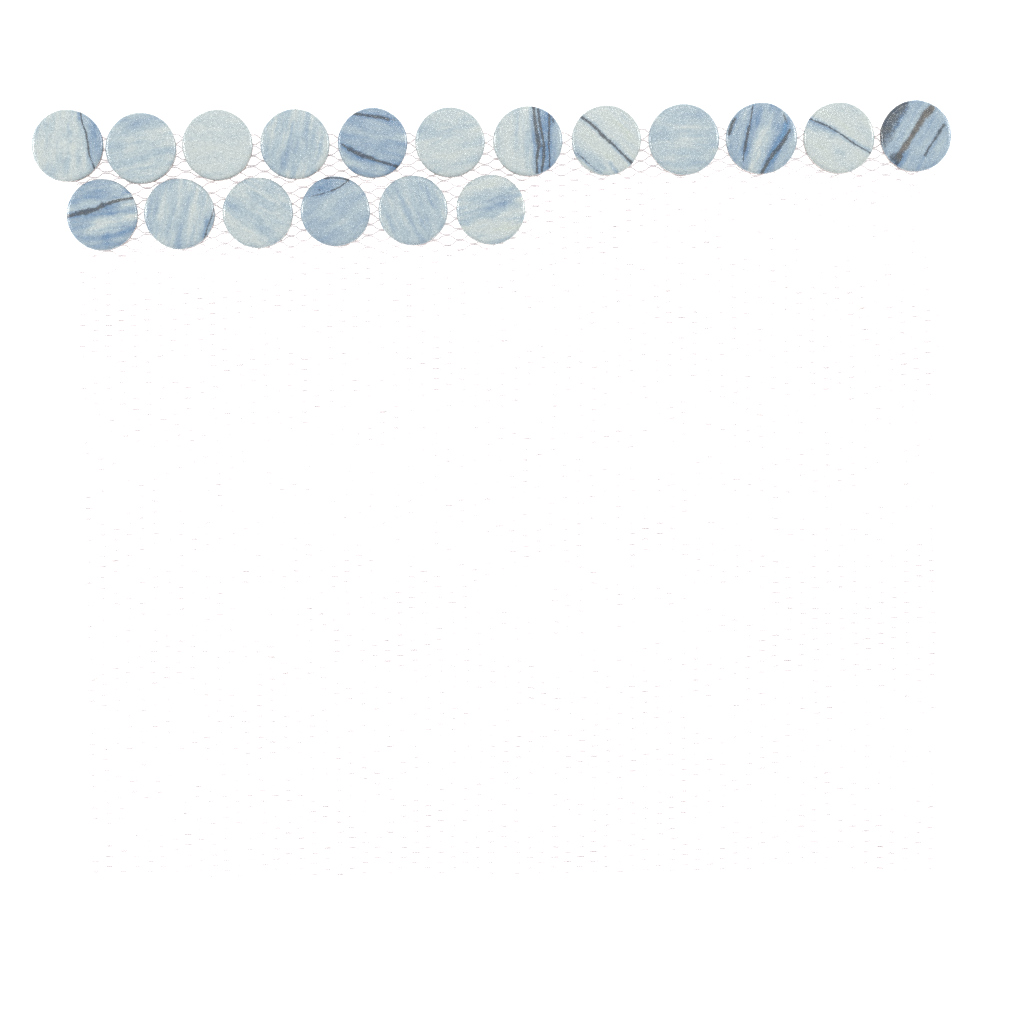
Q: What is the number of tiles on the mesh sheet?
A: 18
